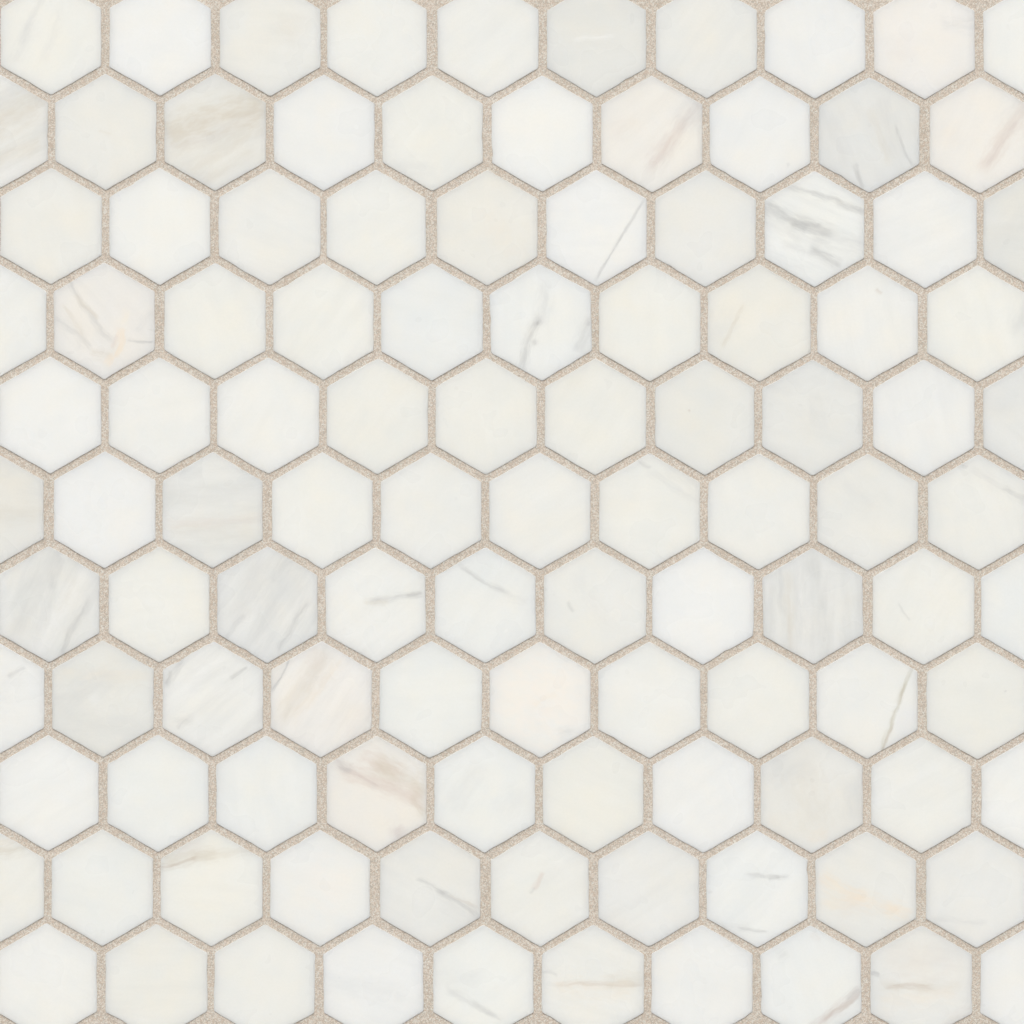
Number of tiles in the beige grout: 110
